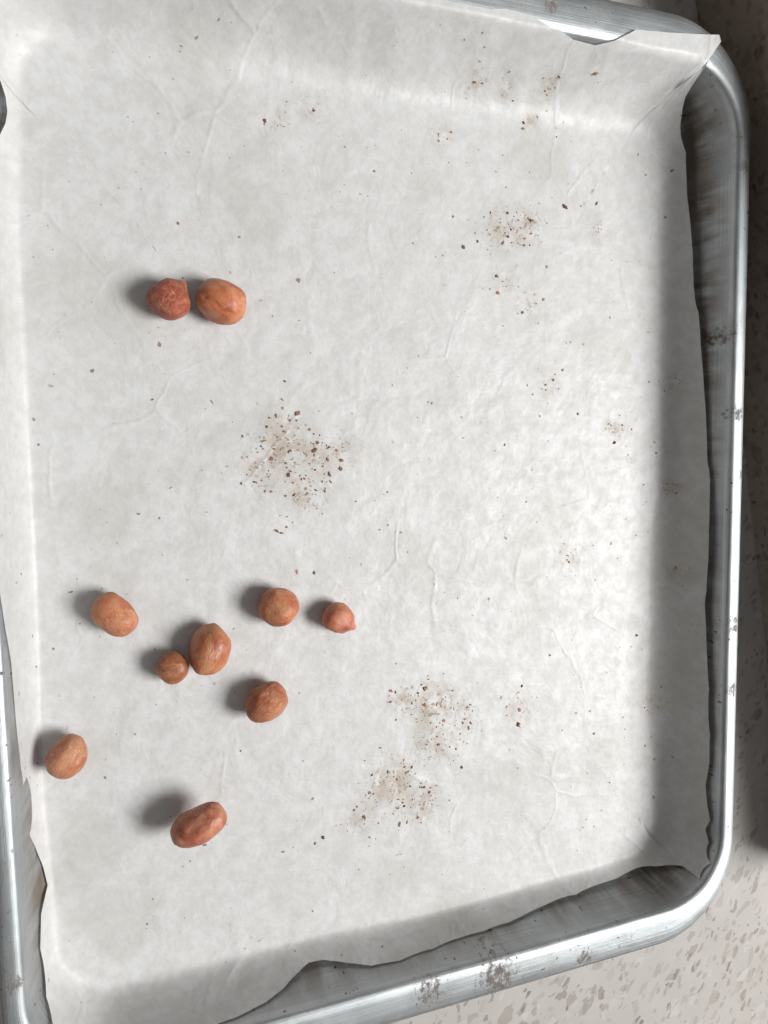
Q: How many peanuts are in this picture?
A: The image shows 10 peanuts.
